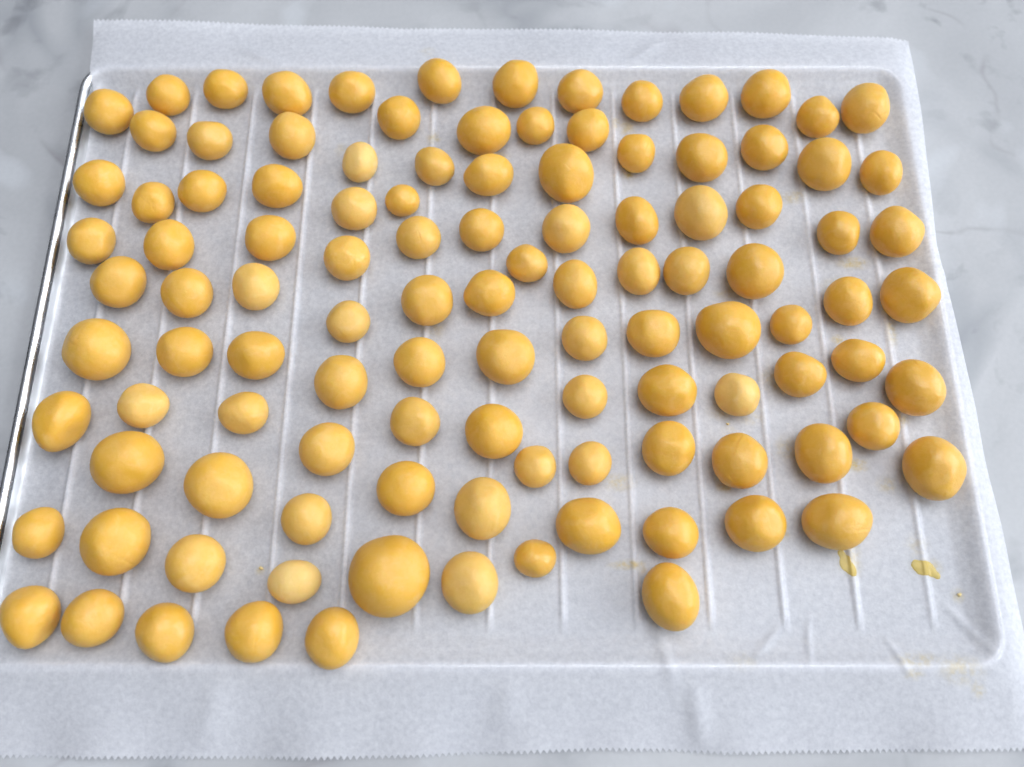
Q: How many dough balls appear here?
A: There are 111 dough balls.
